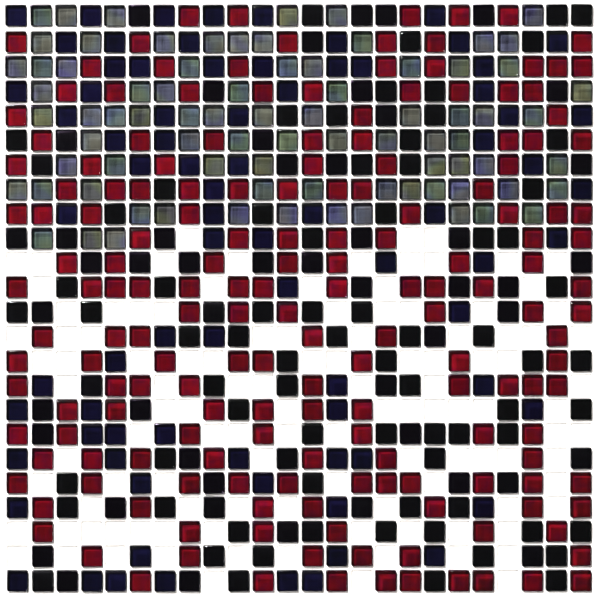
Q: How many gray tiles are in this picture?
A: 81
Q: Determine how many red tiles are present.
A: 176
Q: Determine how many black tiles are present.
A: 126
